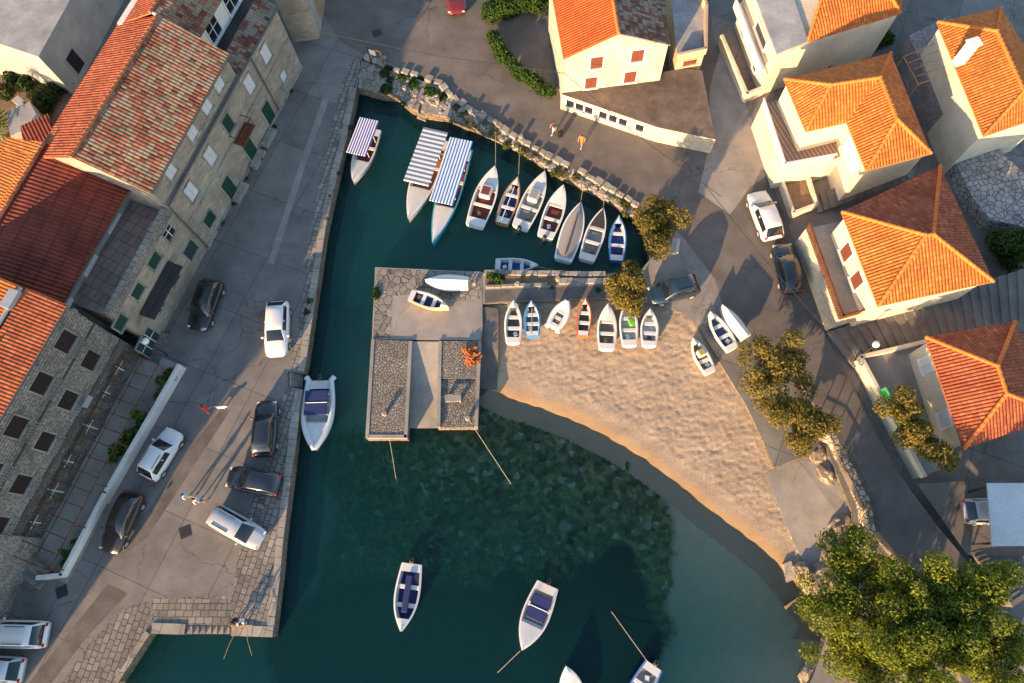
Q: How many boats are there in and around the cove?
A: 28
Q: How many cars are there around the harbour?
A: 14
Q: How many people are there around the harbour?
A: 7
